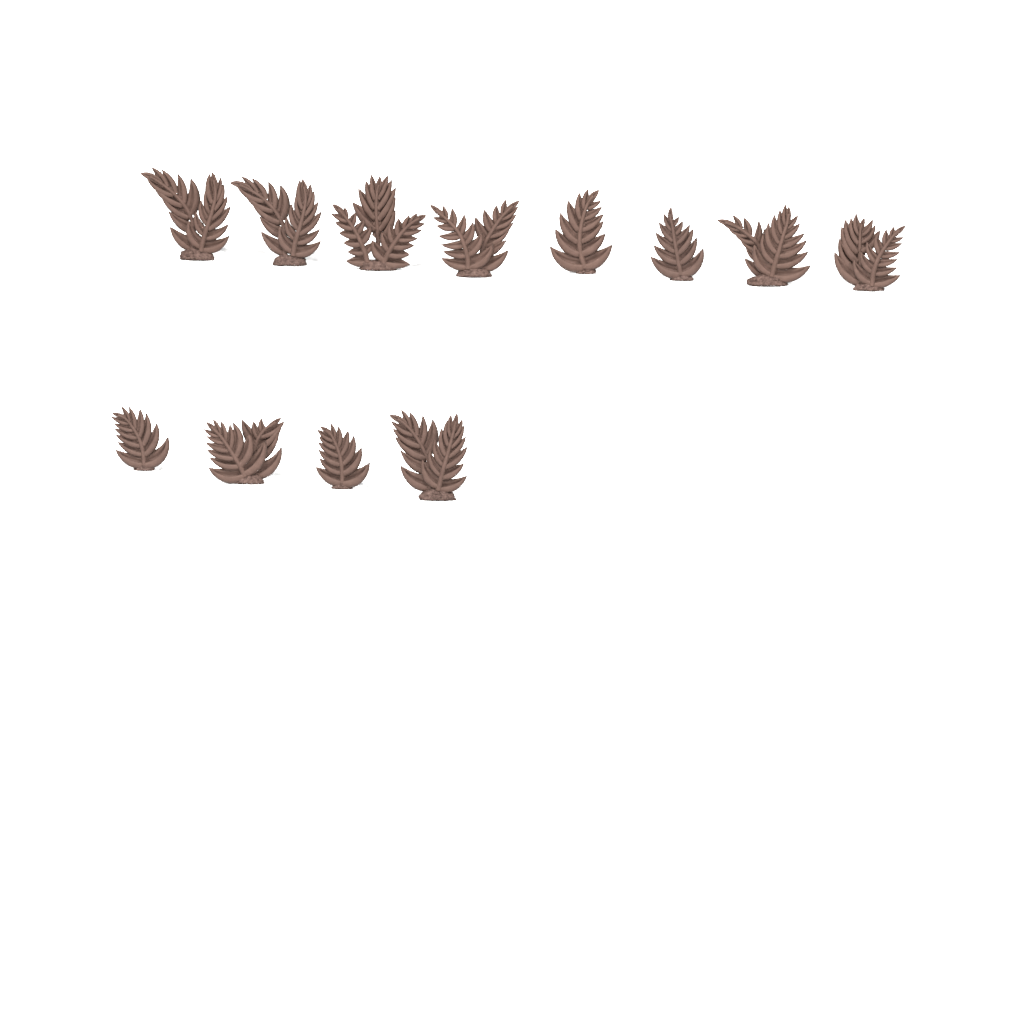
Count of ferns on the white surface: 12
